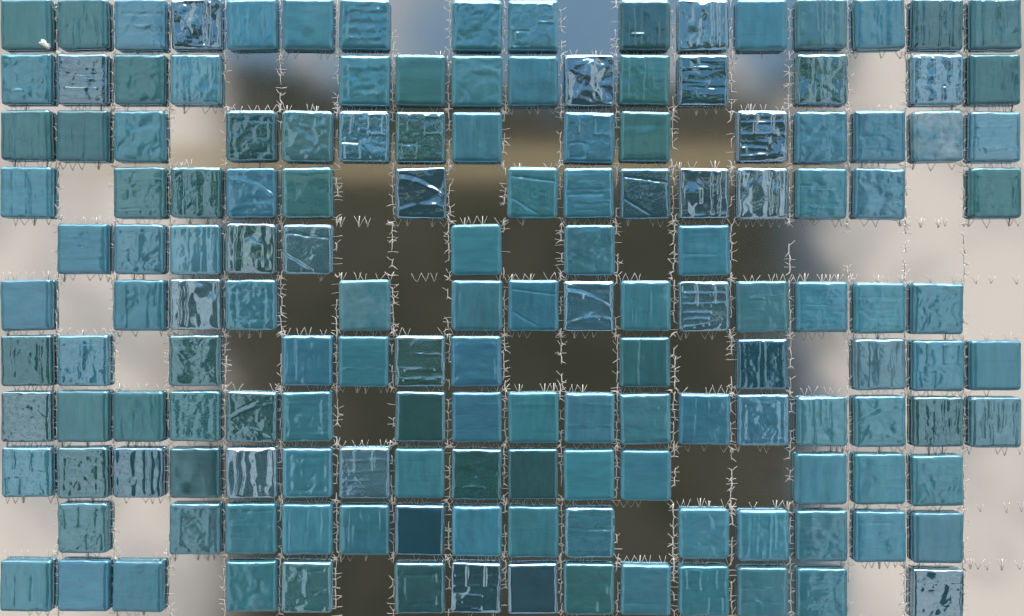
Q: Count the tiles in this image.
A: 153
